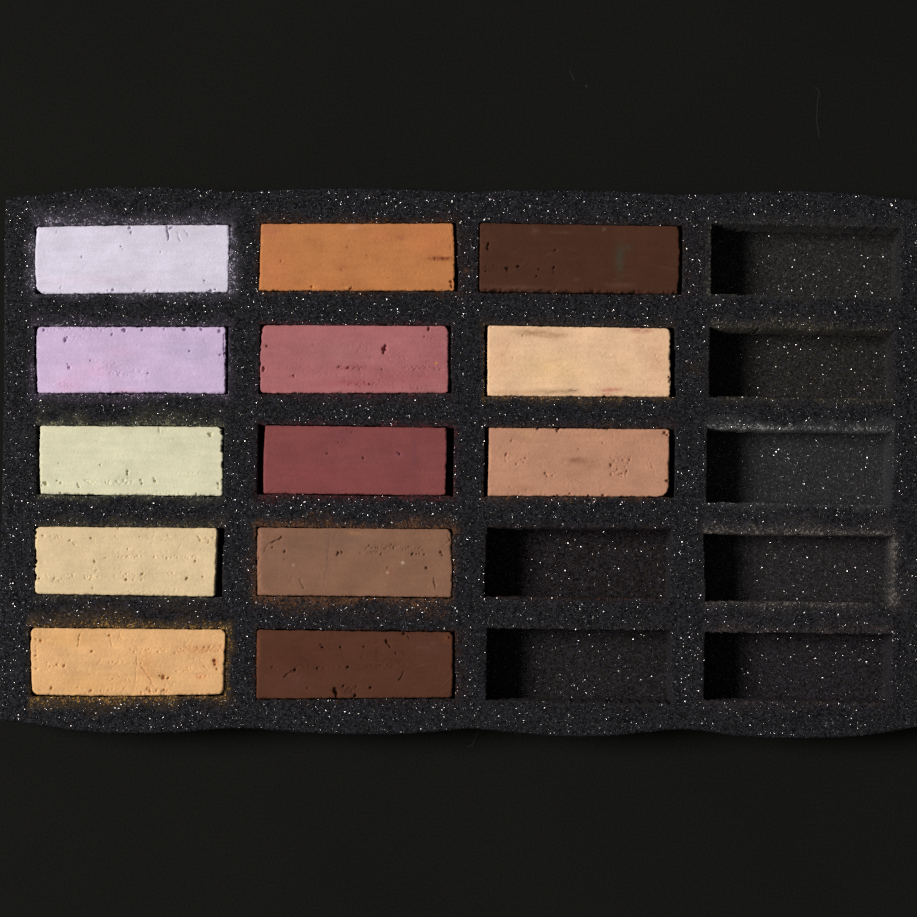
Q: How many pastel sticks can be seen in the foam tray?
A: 13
